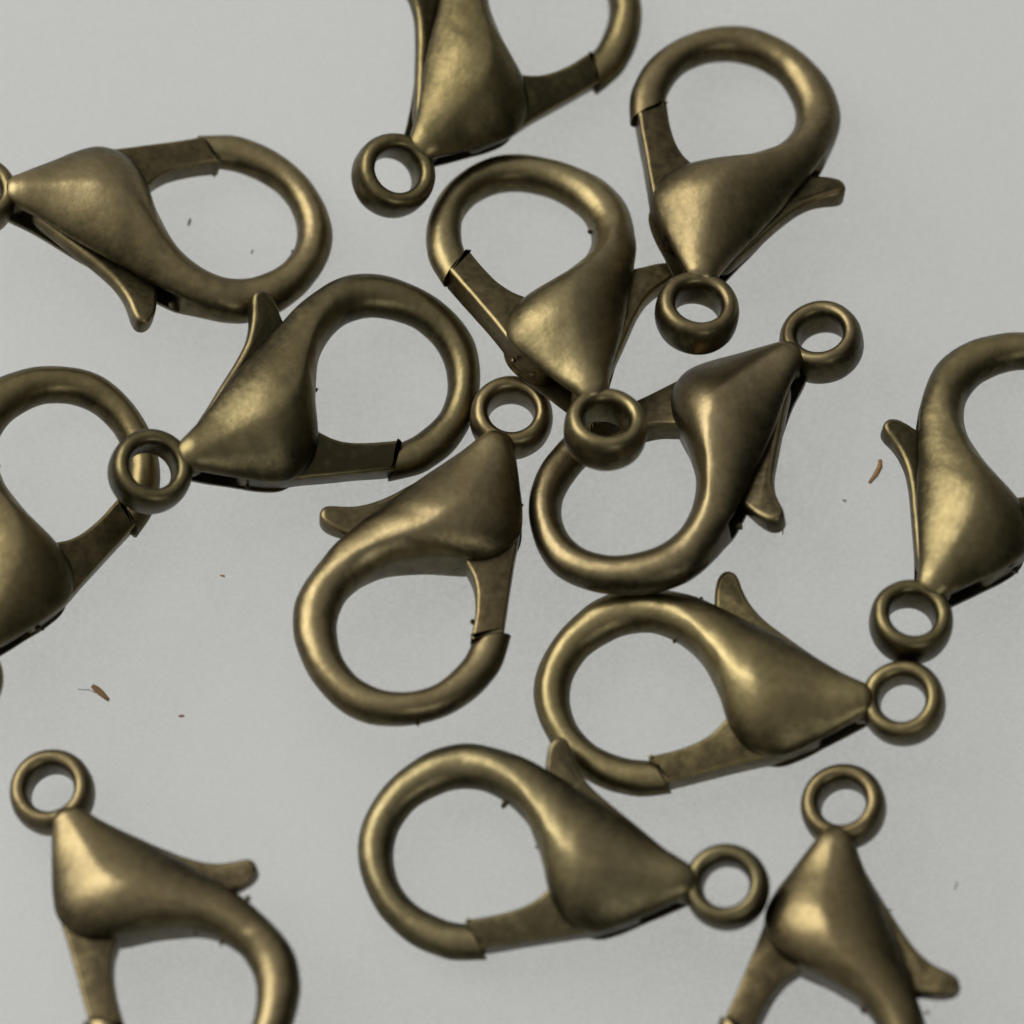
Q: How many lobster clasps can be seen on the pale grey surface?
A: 13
